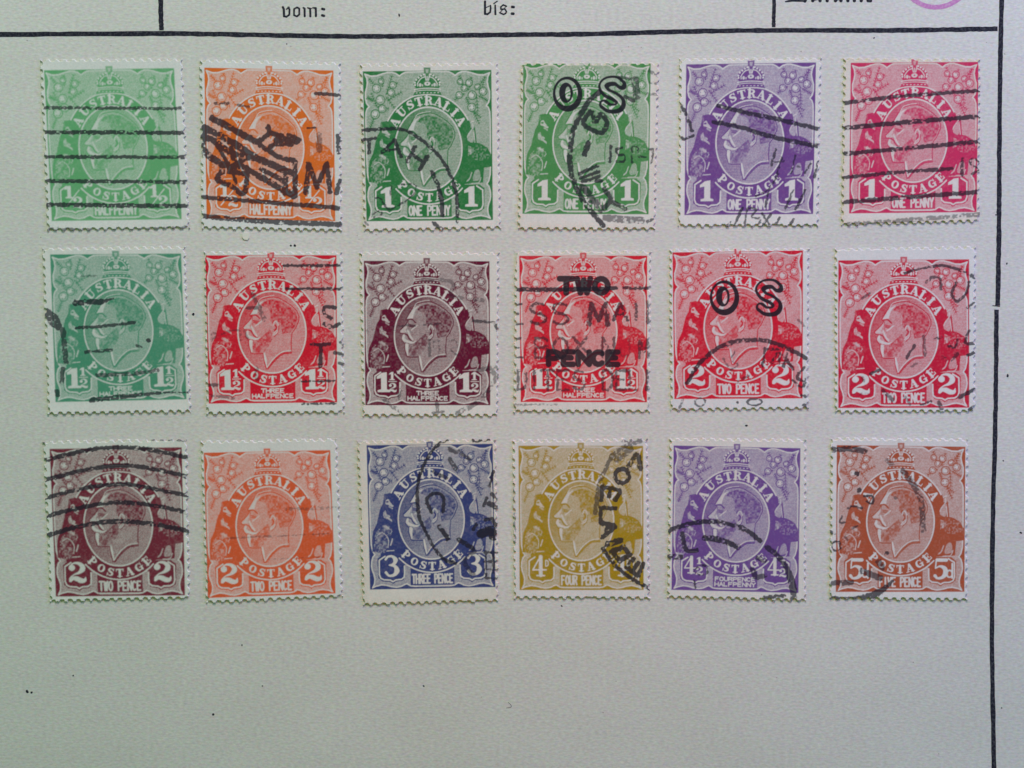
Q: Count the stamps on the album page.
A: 18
